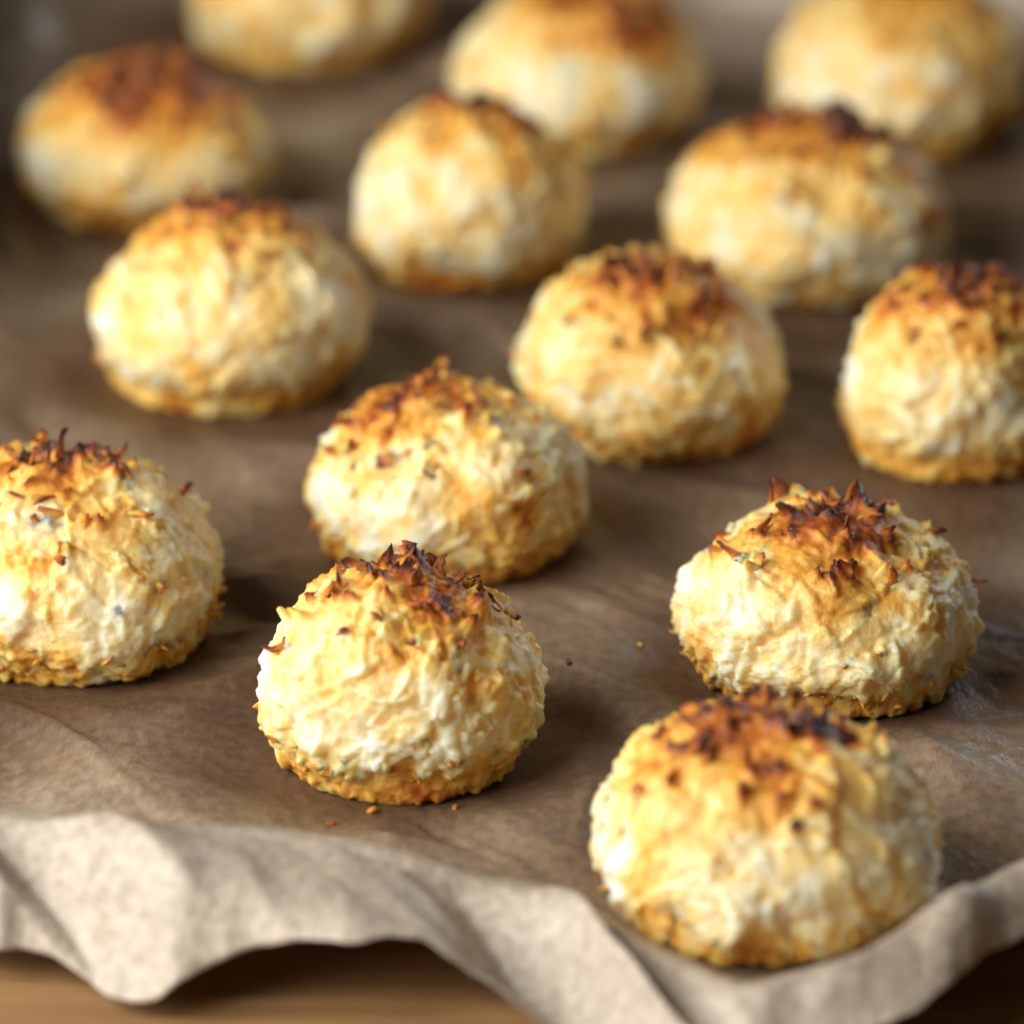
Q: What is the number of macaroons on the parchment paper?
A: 14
